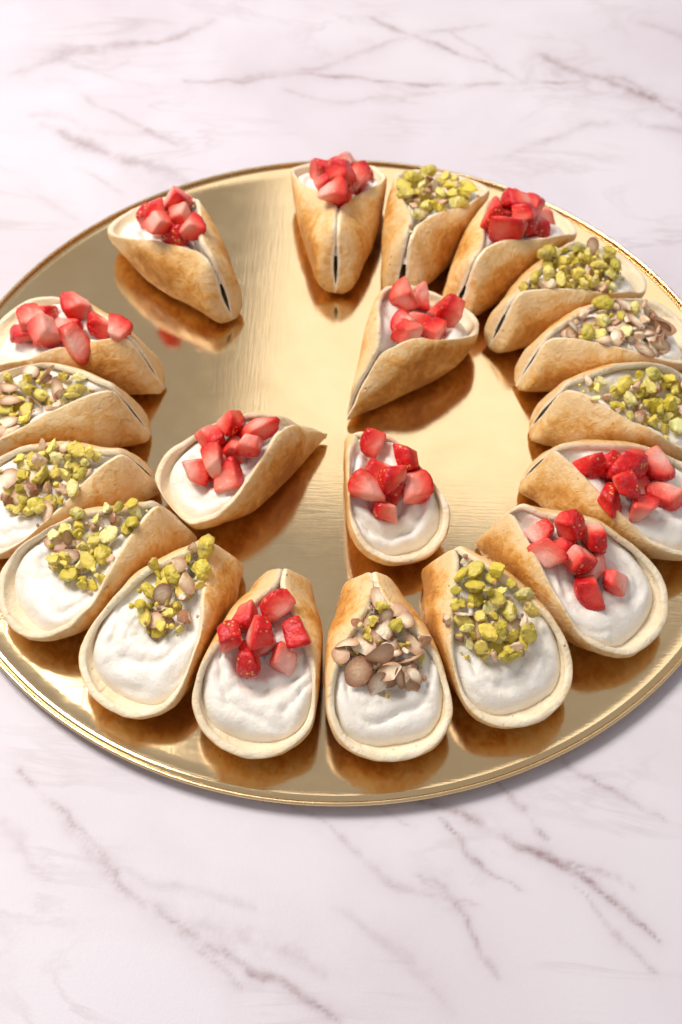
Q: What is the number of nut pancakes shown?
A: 10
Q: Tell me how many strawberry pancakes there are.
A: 10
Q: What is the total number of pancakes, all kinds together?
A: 20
